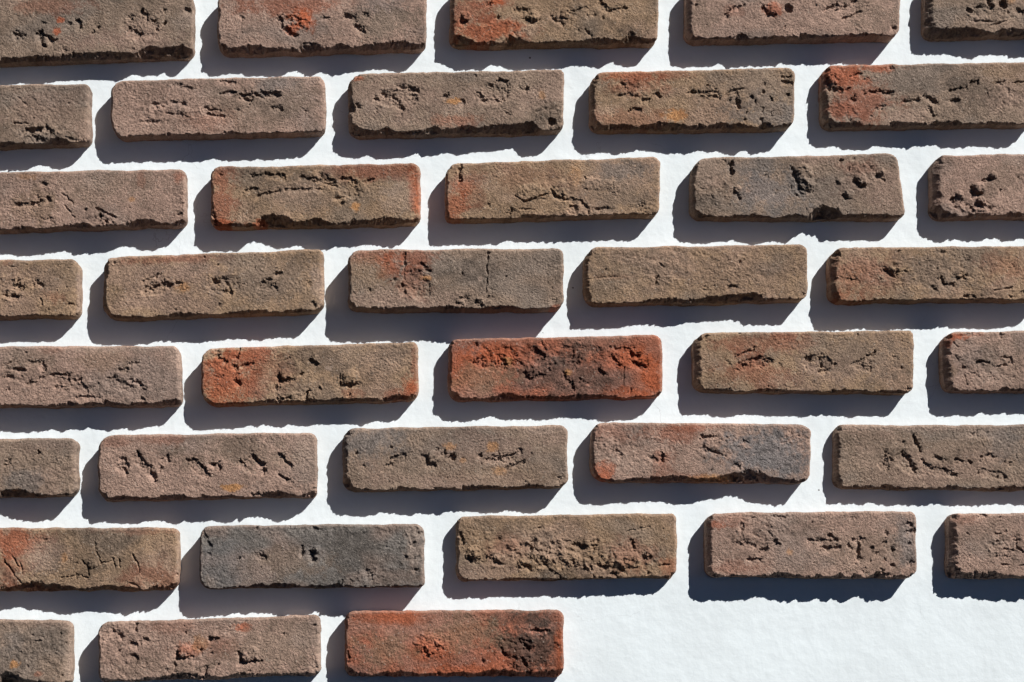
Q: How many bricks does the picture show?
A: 38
